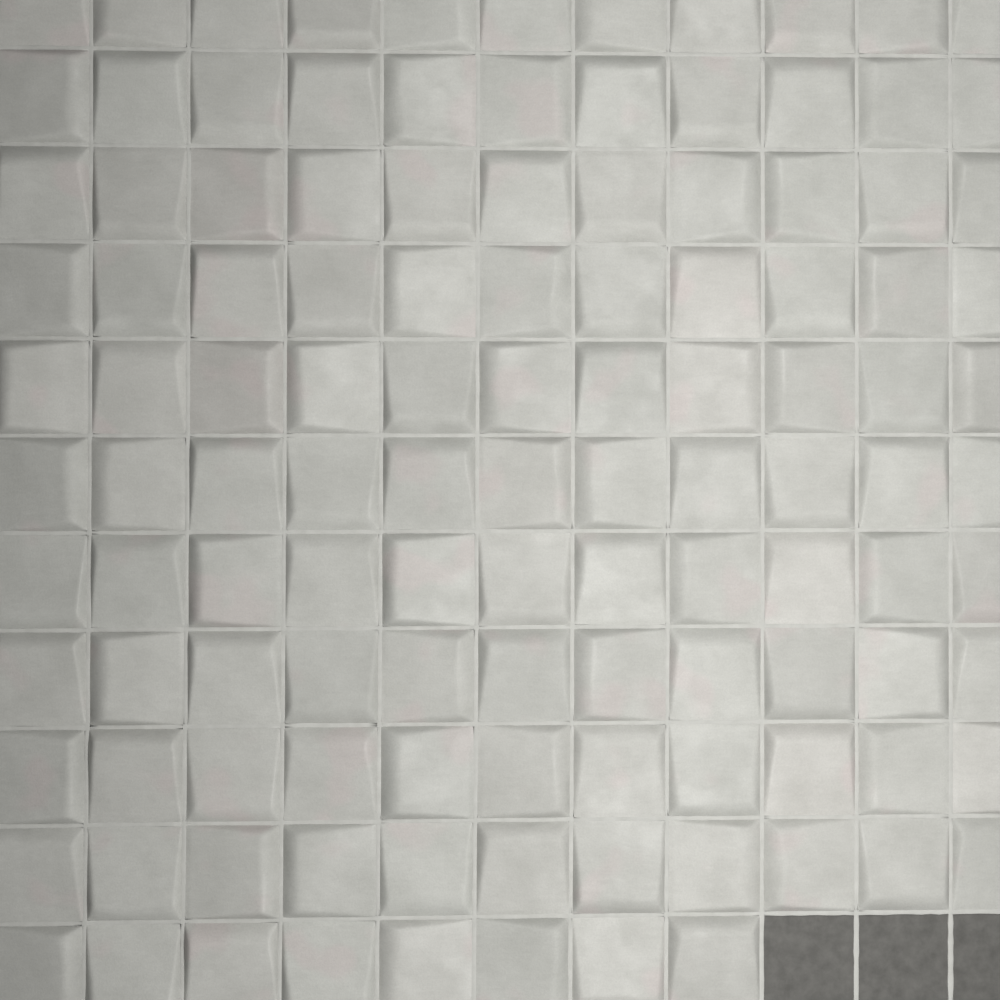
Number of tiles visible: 118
